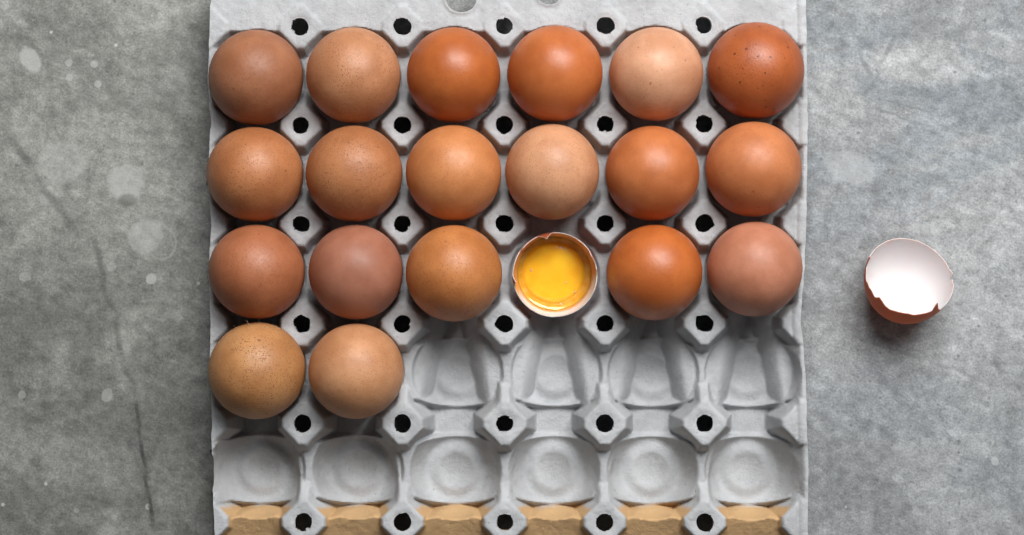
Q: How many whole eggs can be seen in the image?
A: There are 19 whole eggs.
